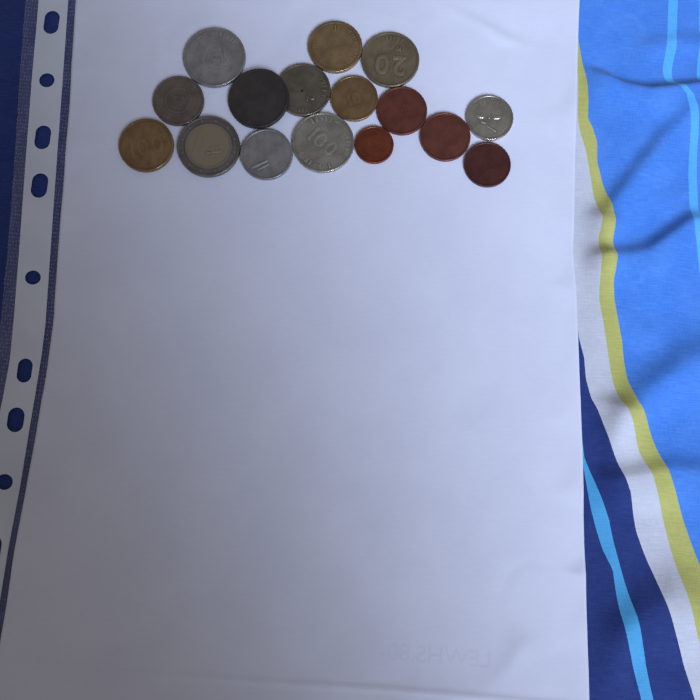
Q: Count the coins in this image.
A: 16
